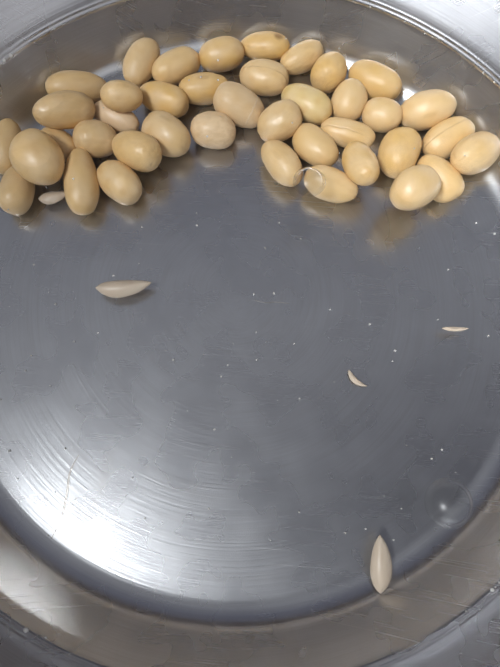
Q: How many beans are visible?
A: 40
